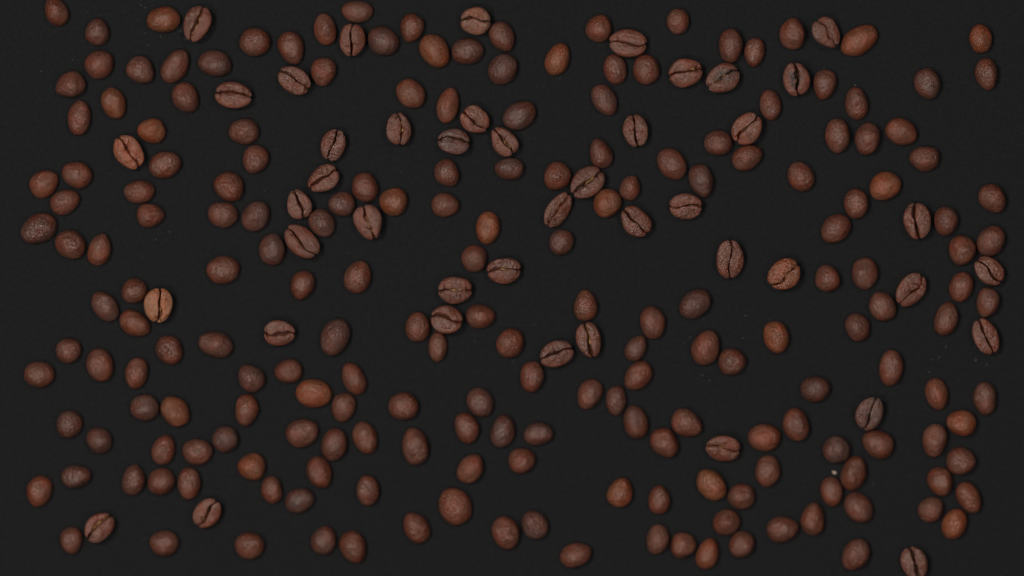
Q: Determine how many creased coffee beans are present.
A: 44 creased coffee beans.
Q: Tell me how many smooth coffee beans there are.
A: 200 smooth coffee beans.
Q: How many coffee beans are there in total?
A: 244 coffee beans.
